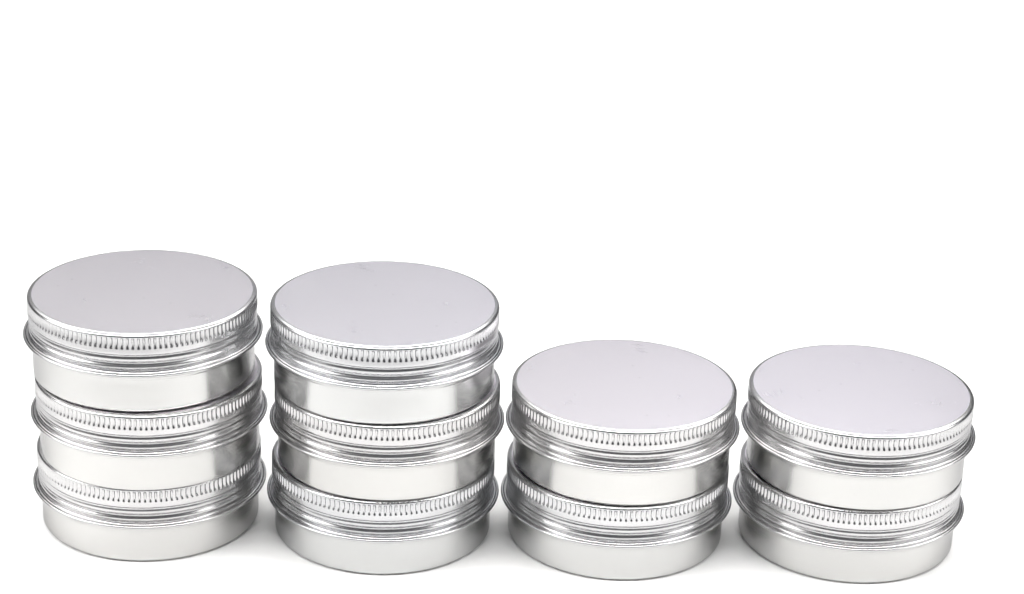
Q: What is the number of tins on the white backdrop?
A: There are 10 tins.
